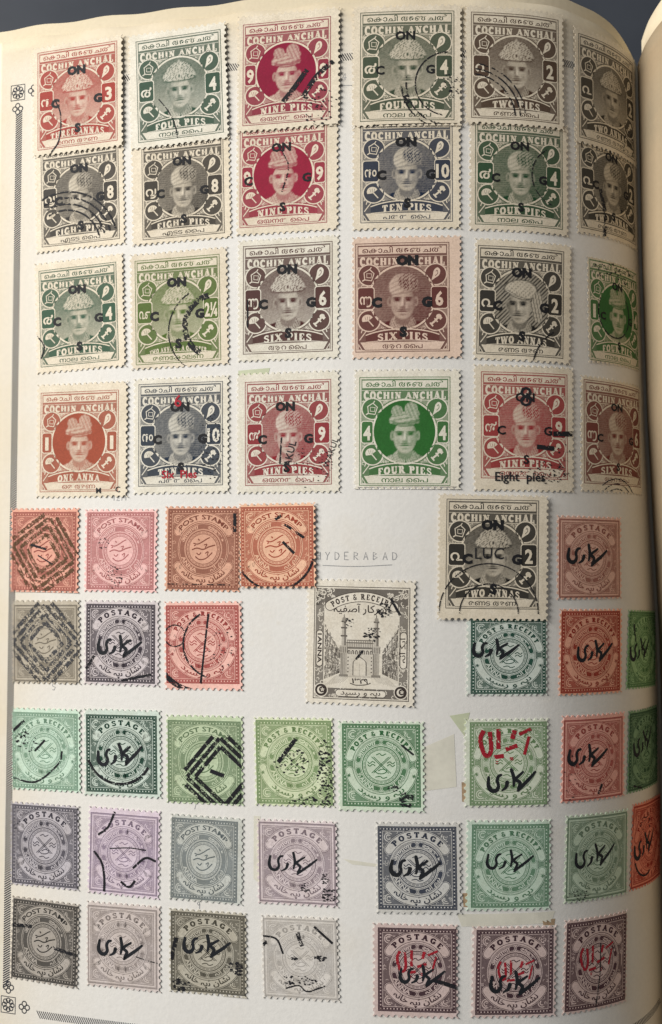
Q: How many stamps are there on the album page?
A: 60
